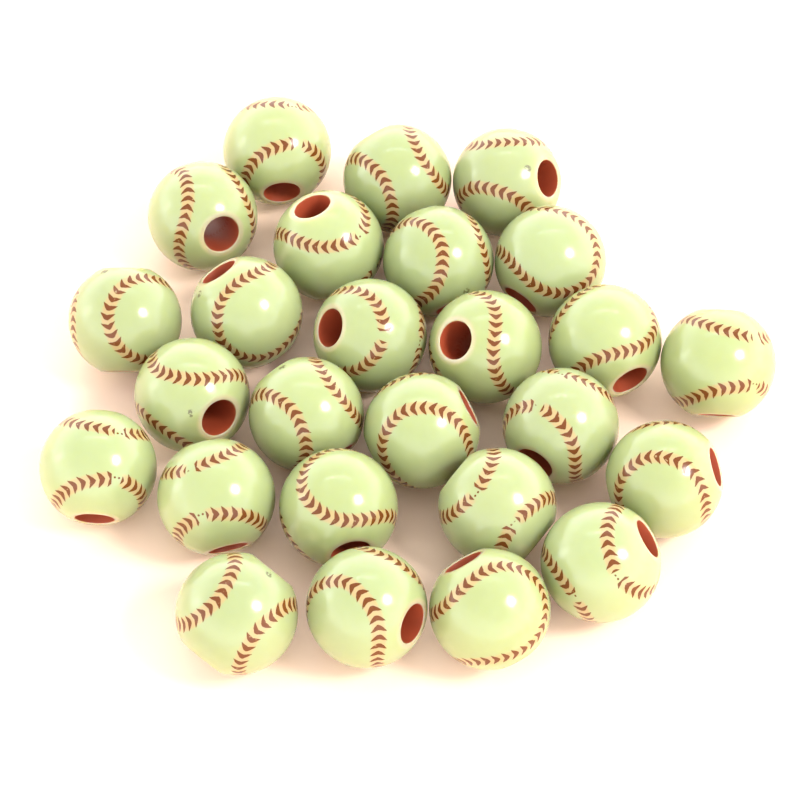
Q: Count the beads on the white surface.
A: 26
